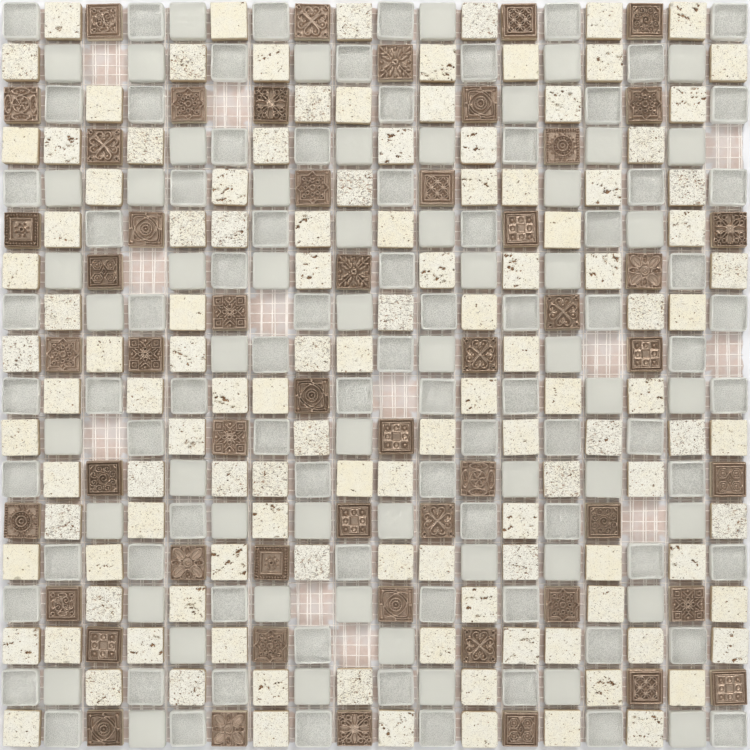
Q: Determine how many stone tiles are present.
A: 122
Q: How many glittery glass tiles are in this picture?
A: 82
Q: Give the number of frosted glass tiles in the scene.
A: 56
